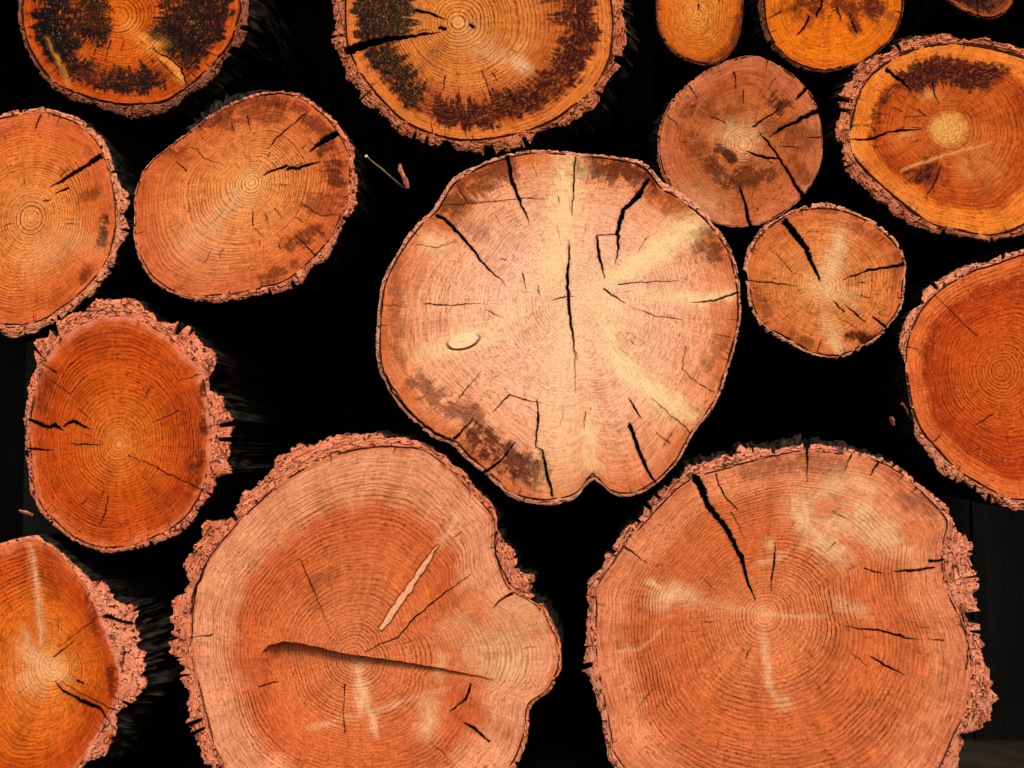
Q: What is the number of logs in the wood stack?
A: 16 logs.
